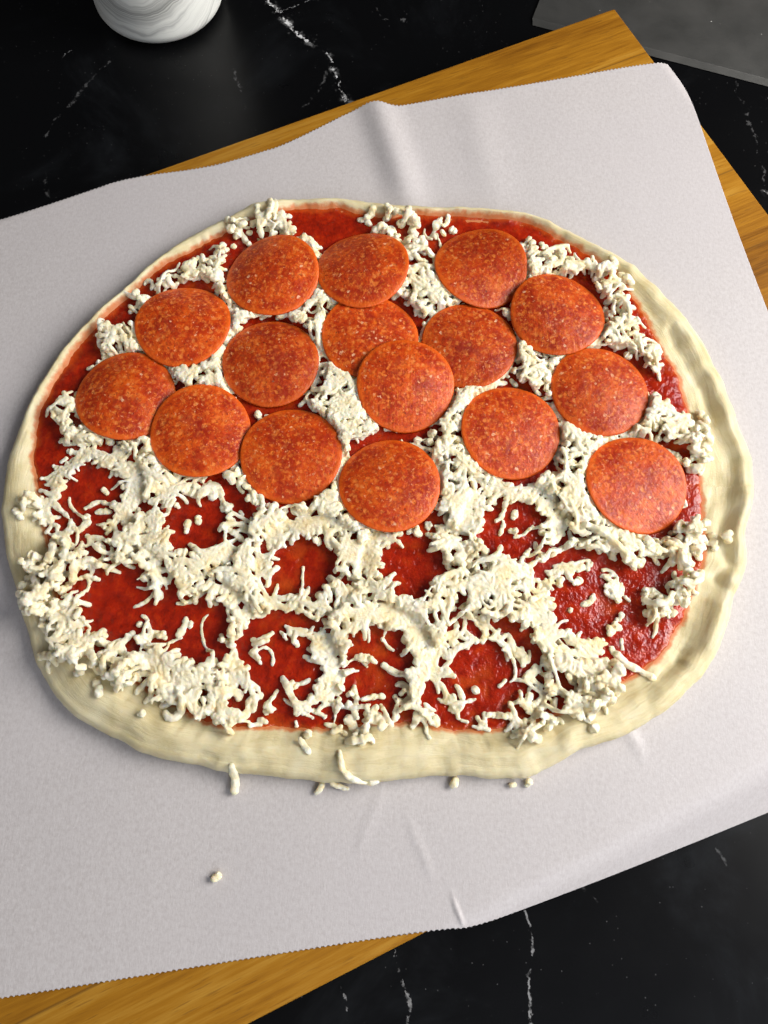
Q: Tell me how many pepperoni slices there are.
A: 16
